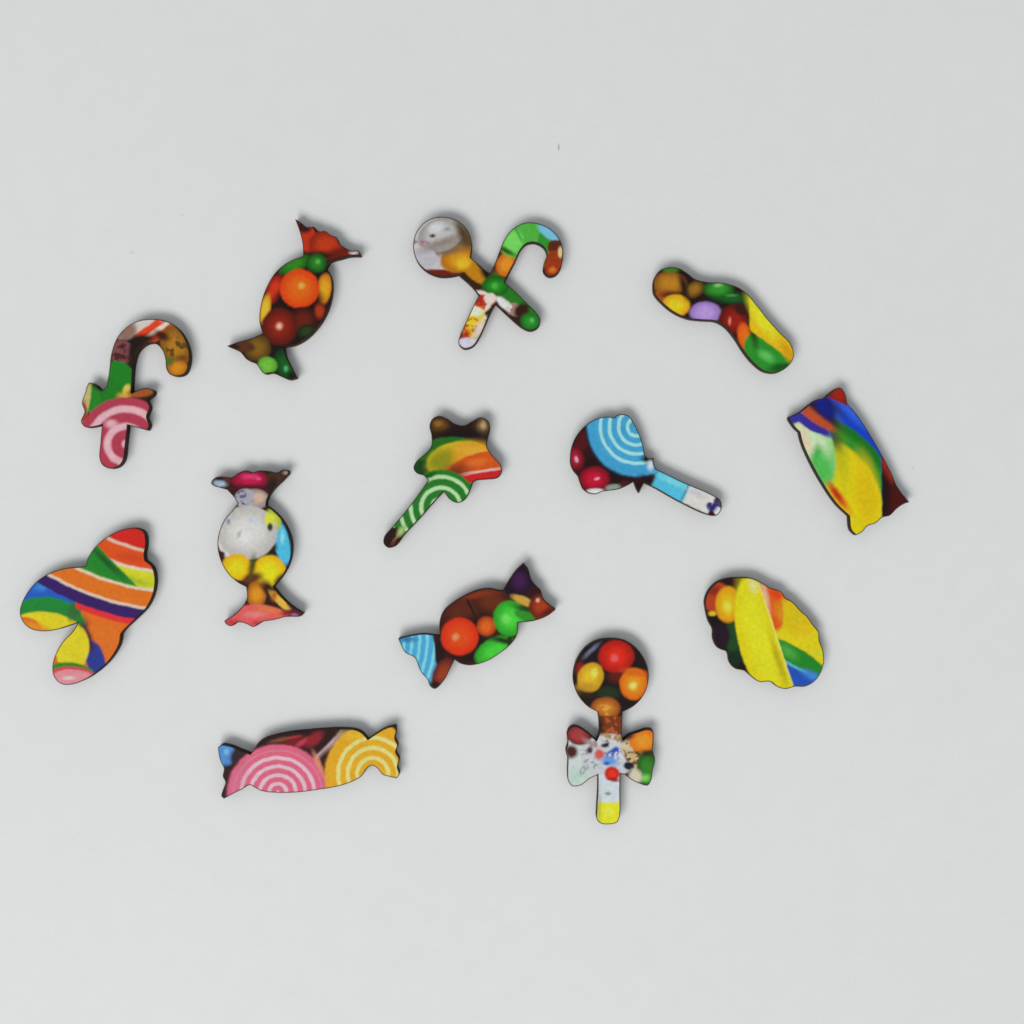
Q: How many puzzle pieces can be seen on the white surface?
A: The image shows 13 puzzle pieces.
